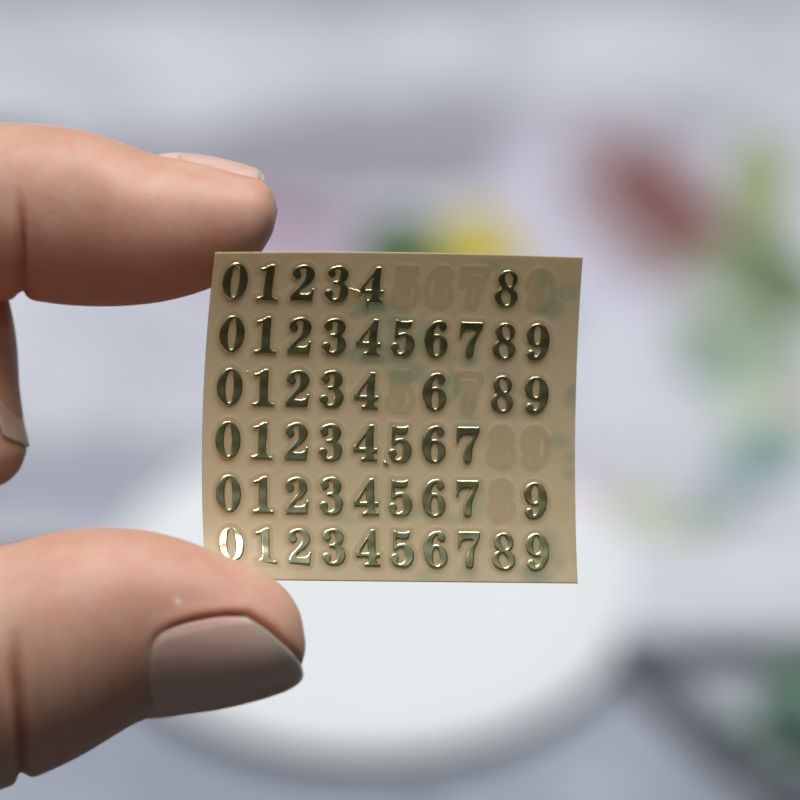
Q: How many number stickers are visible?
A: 51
